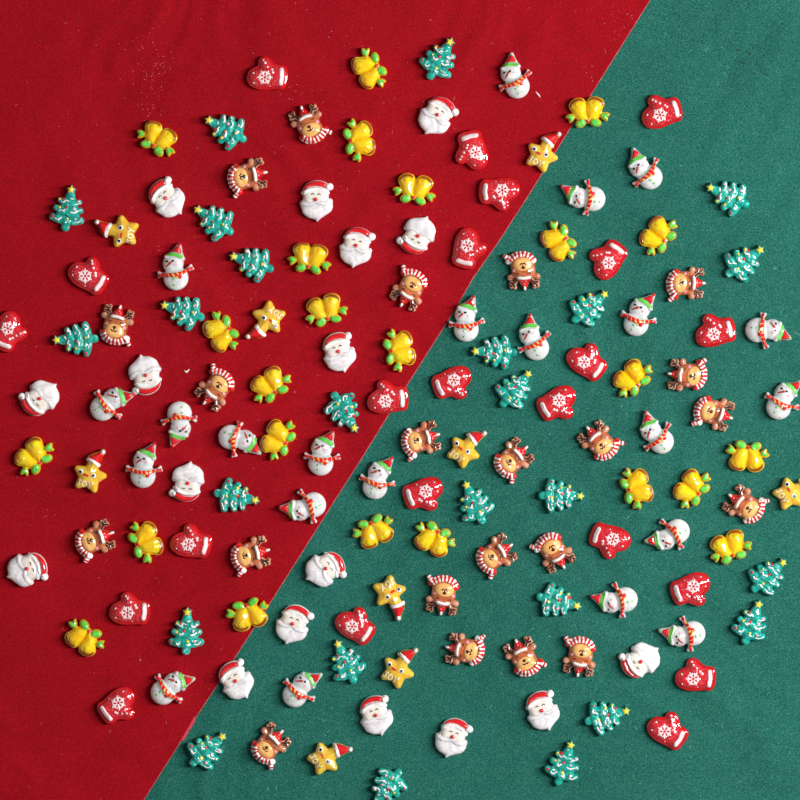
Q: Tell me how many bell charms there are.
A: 24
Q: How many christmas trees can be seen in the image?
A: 25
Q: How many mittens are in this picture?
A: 22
